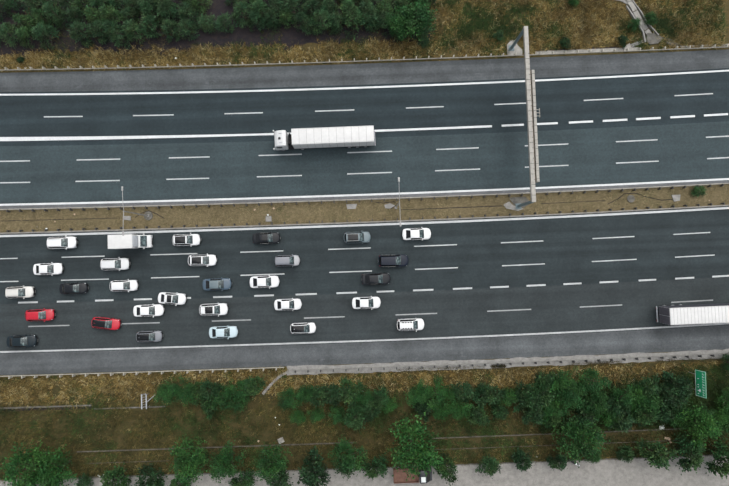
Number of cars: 28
